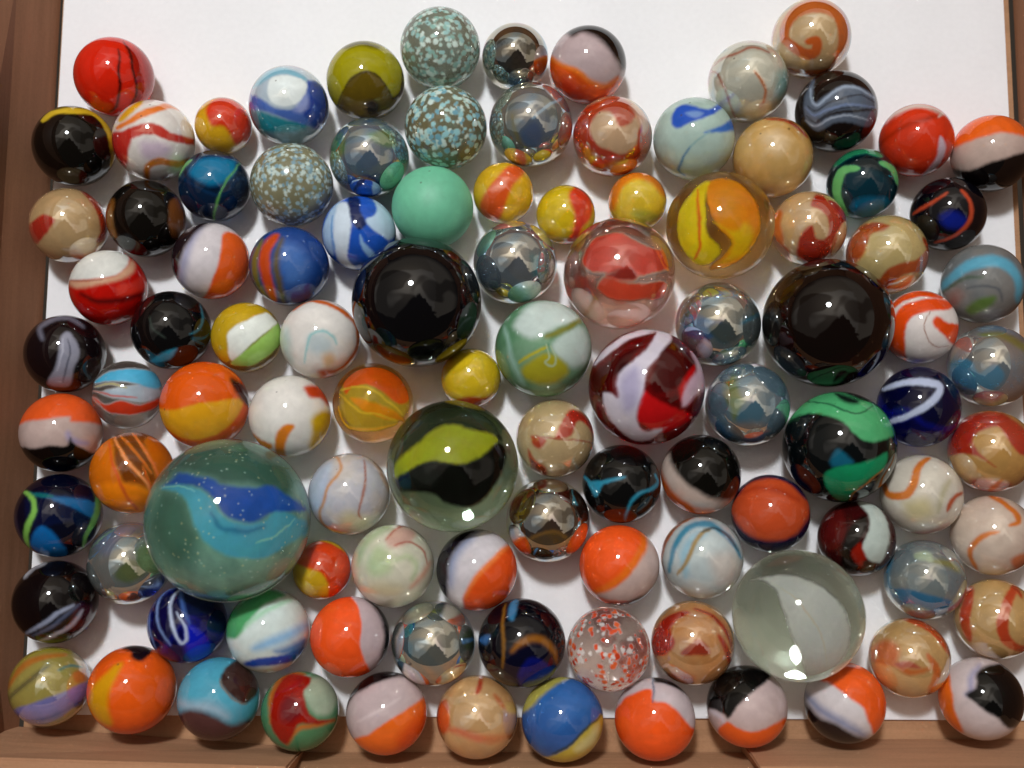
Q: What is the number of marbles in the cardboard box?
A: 103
